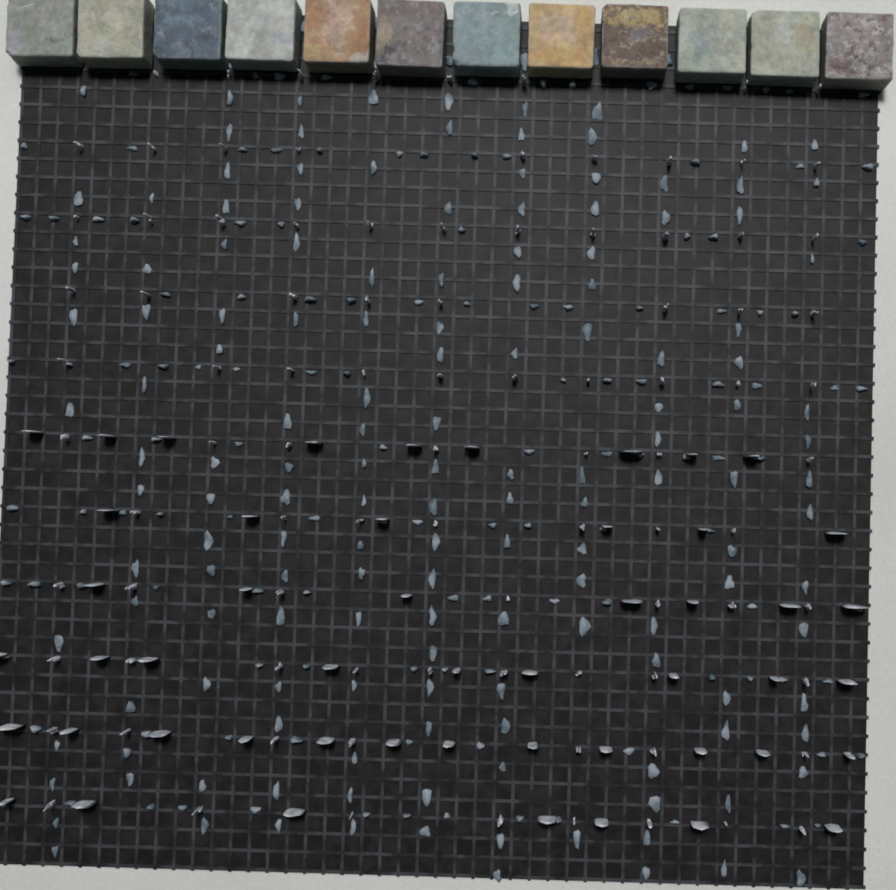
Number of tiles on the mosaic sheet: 12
